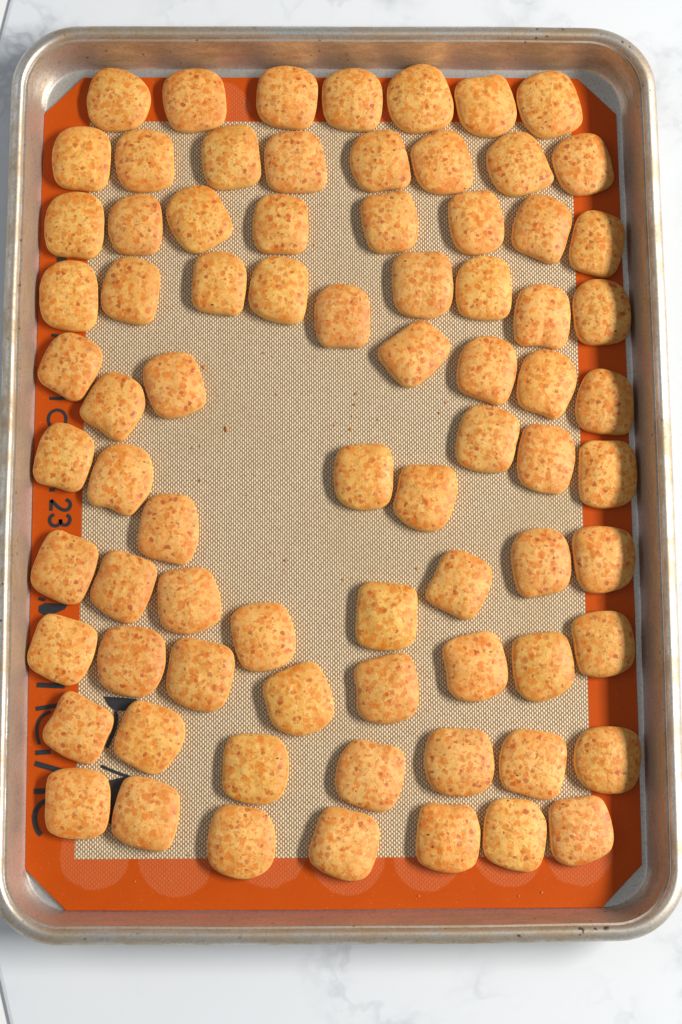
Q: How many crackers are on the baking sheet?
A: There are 77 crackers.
